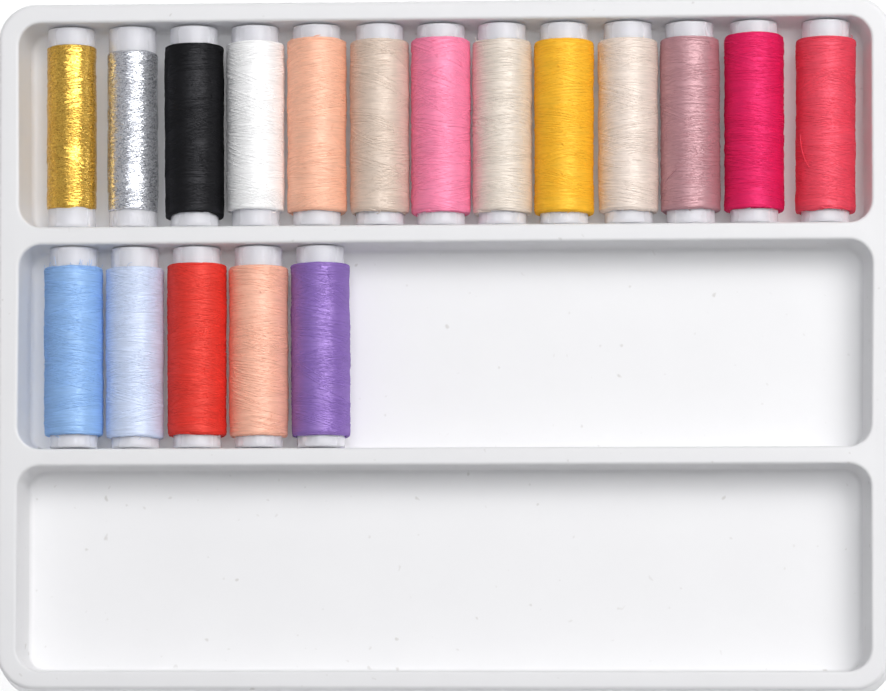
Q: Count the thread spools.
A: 18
